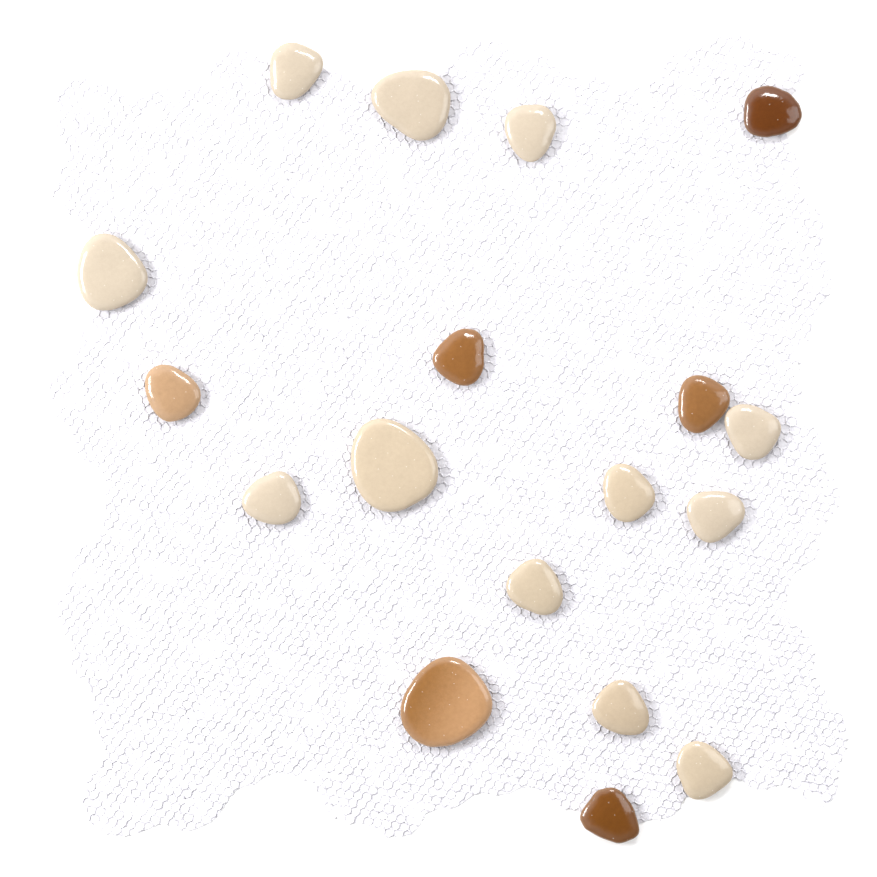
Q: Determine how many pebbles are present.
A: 18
